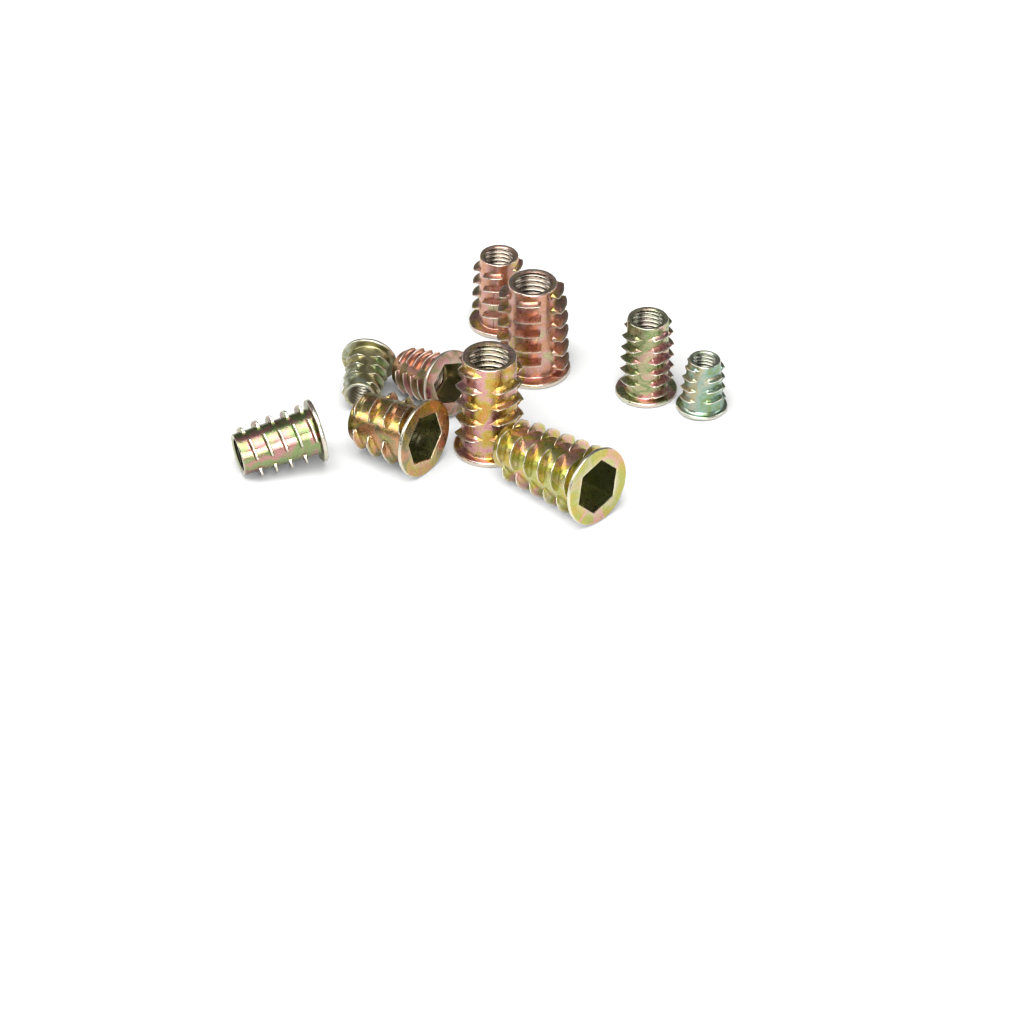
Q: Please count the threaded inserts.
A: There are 10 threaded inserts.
